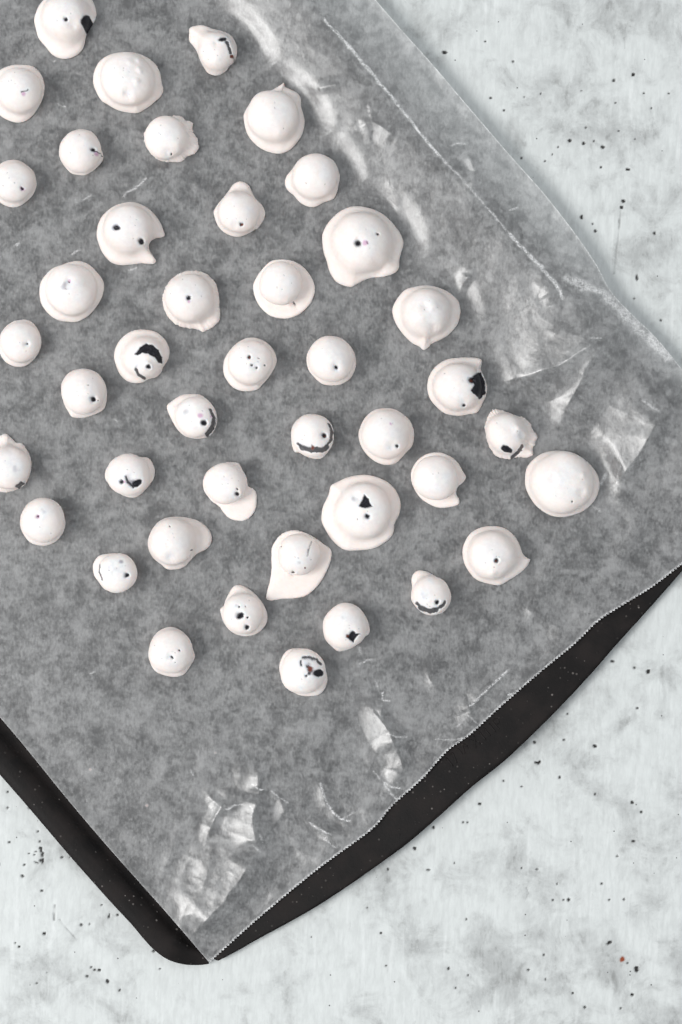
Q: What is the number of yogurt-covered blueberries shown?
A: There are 42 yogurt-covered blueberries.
